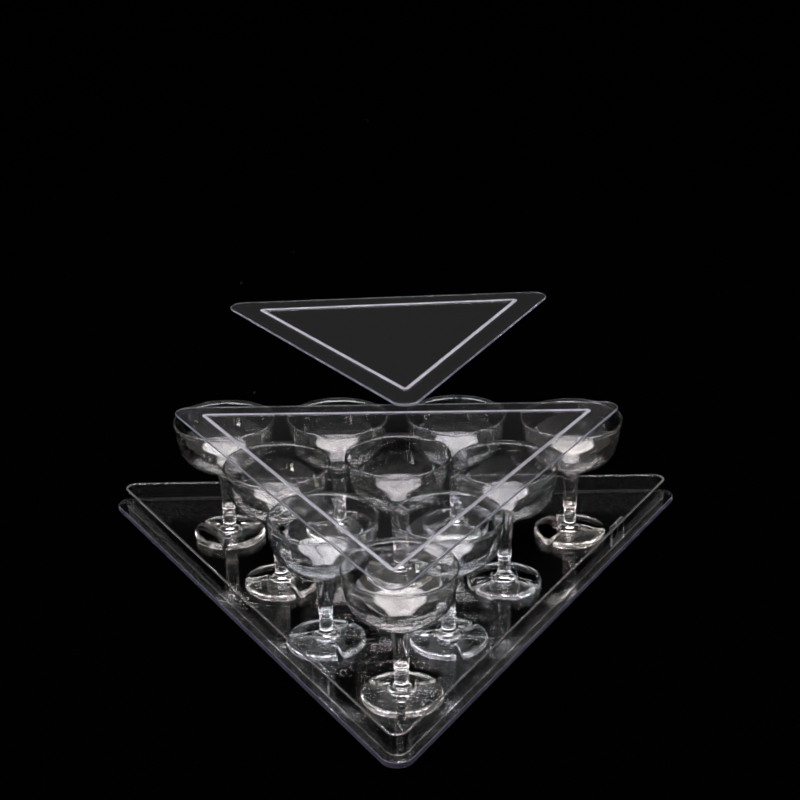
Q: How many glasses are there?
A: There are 10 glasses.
